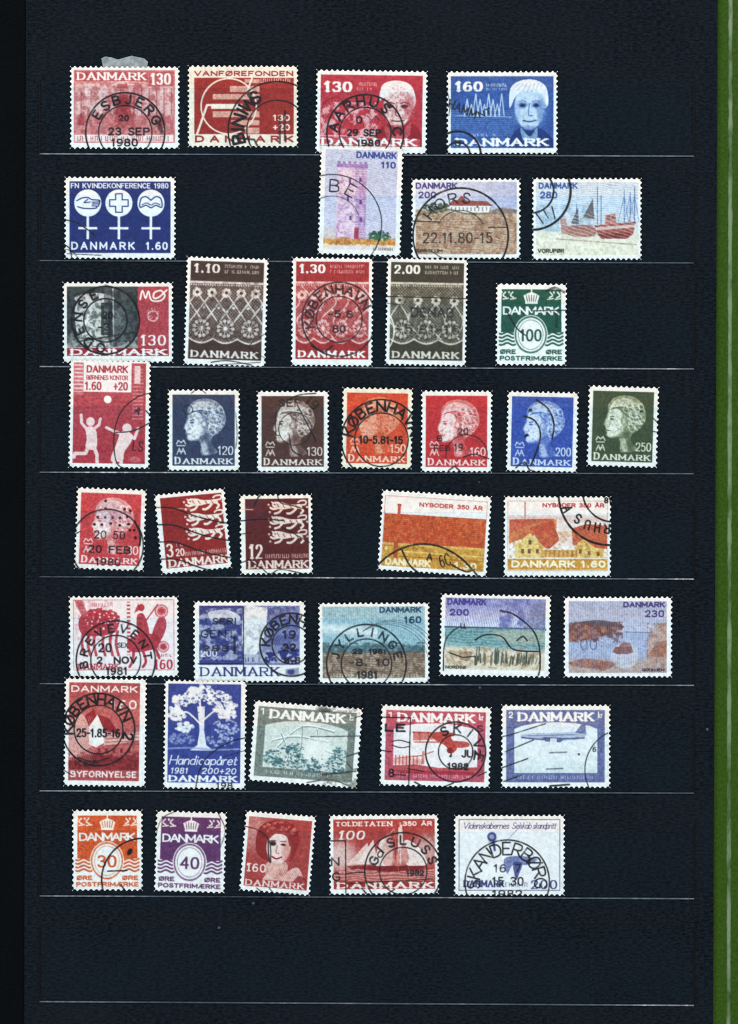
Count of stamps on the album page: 40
